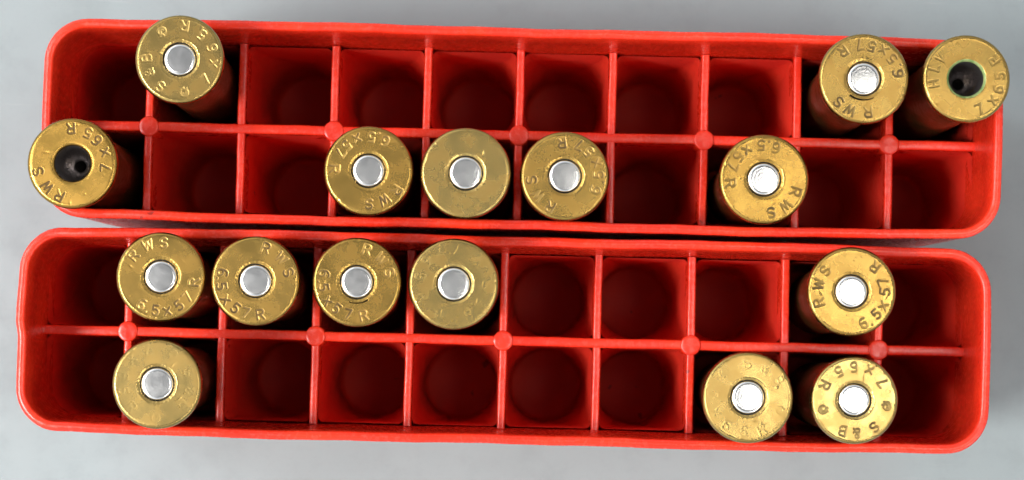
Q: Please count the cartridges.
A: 16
